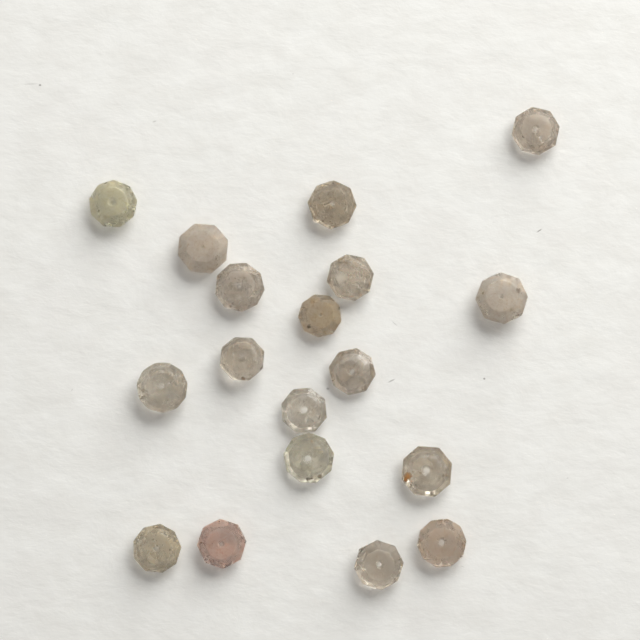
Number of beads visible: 18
